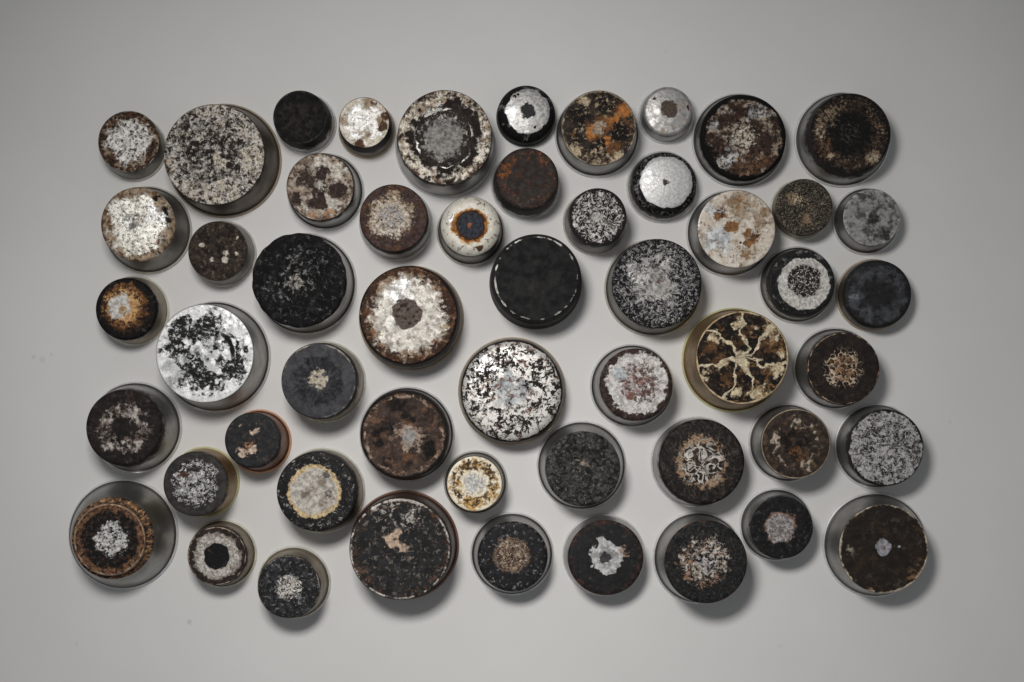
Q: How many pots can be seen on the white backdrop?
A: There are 53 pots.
